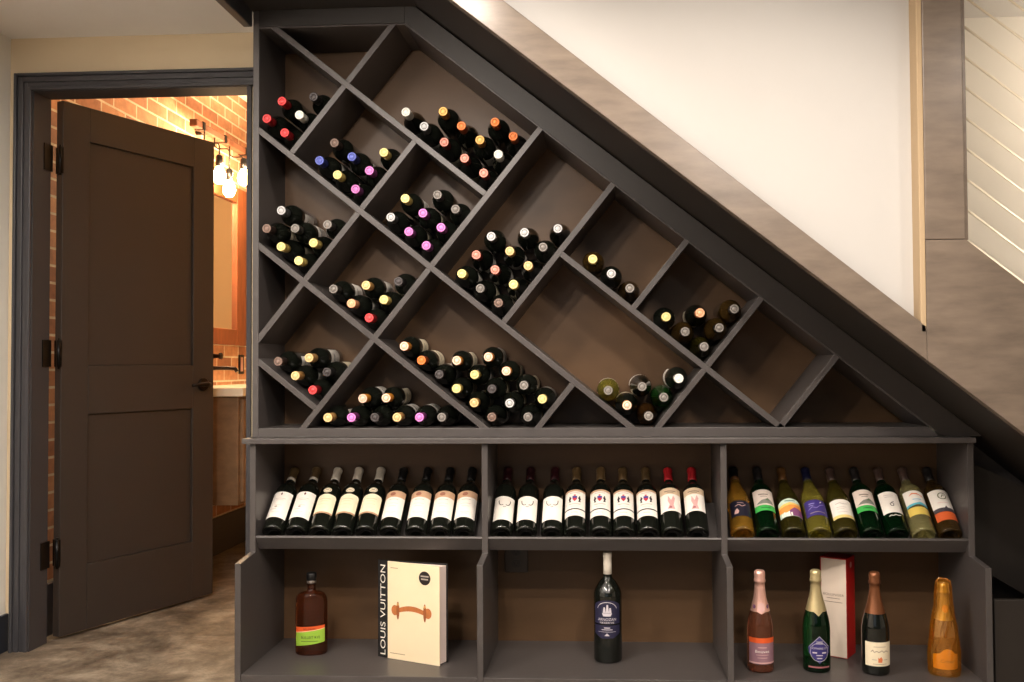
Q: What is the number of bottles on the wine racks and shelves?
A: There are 132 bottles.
